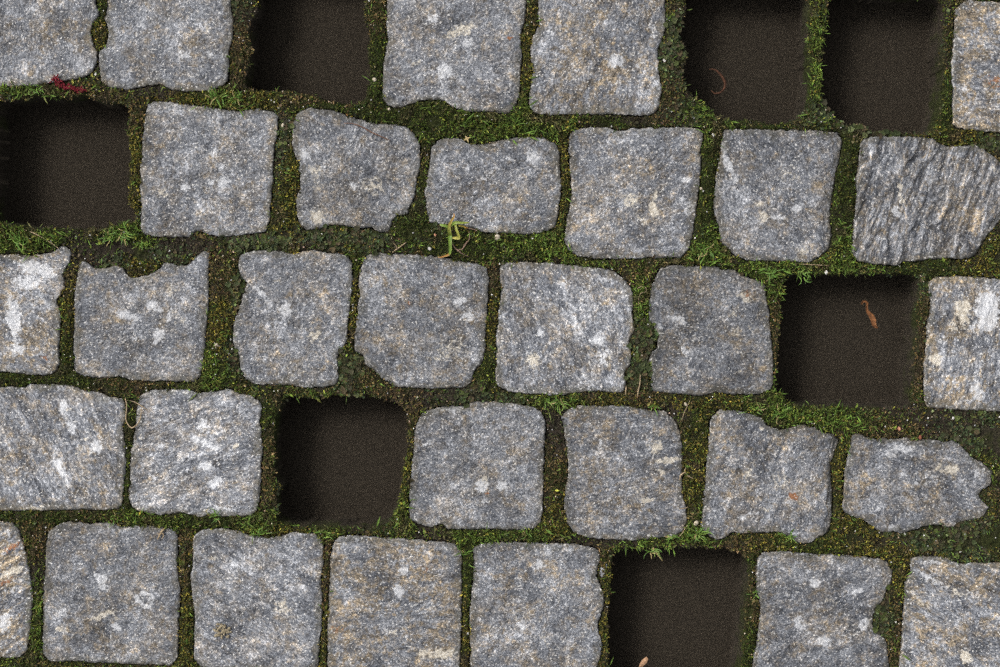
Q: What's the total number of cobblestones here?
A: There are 31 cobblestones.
